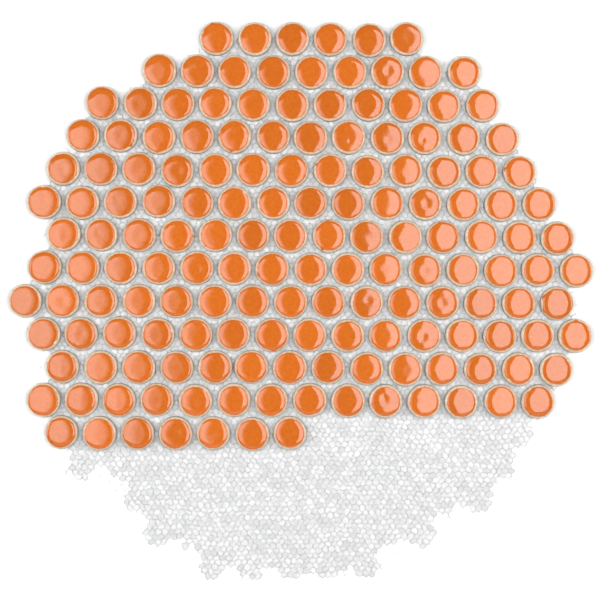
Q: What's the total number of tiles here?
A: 159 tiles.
